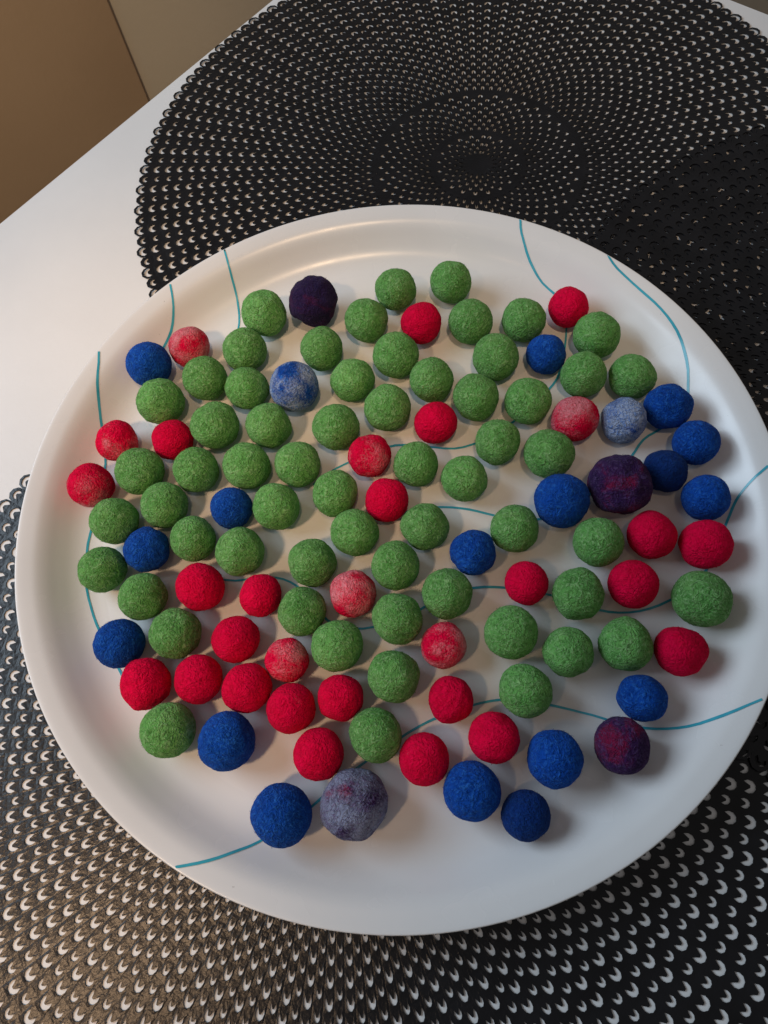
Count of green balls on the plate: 60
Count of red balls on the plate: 30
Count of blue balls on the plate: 19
